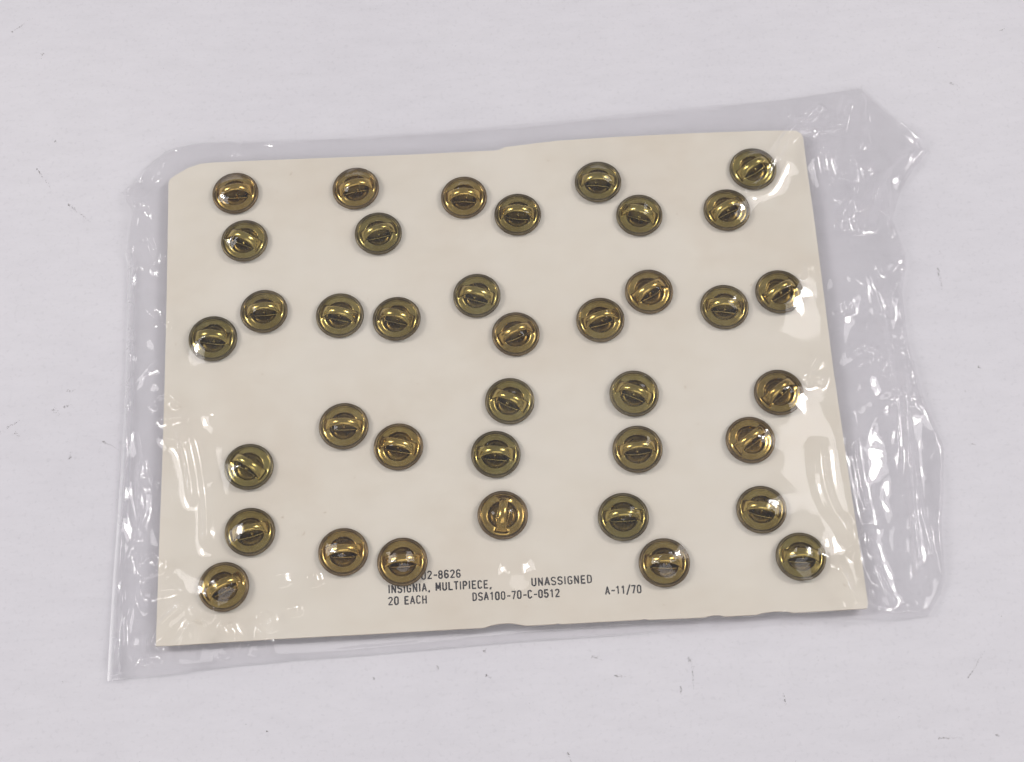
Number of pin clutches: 38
